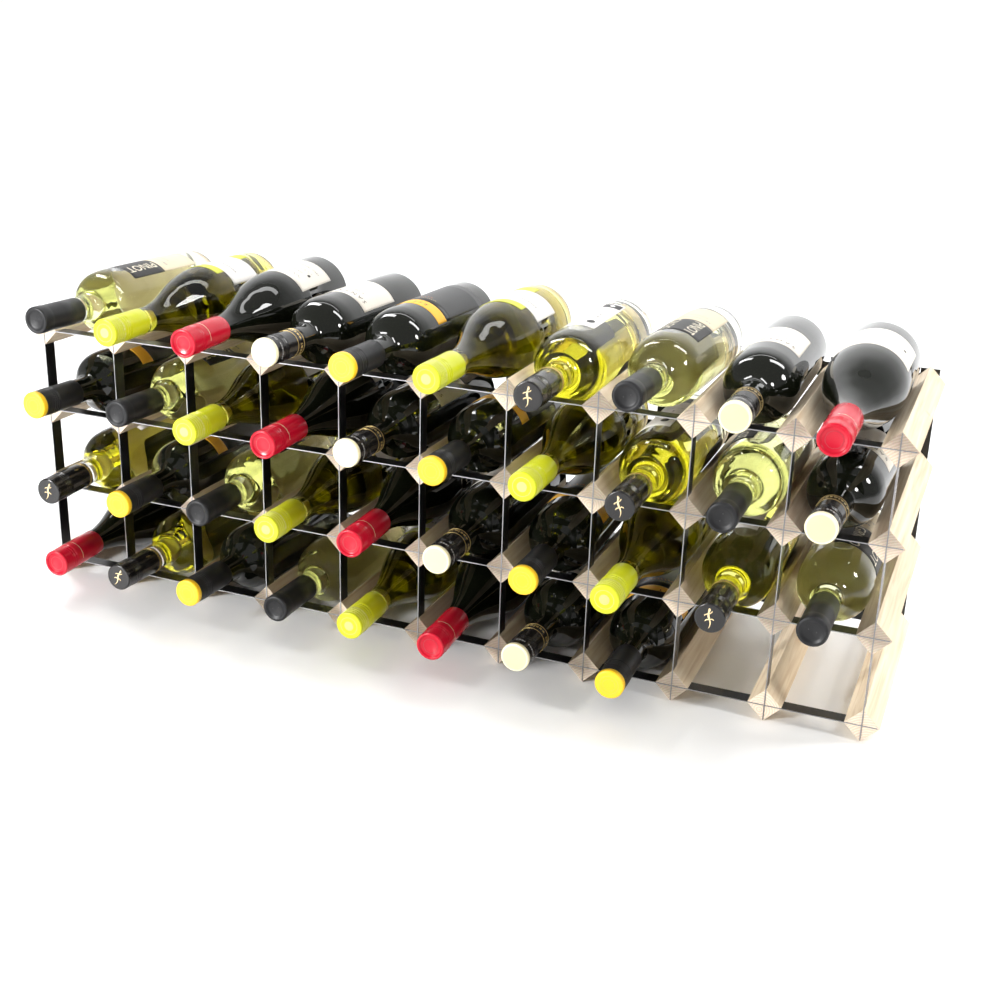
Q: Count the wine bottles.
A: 38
